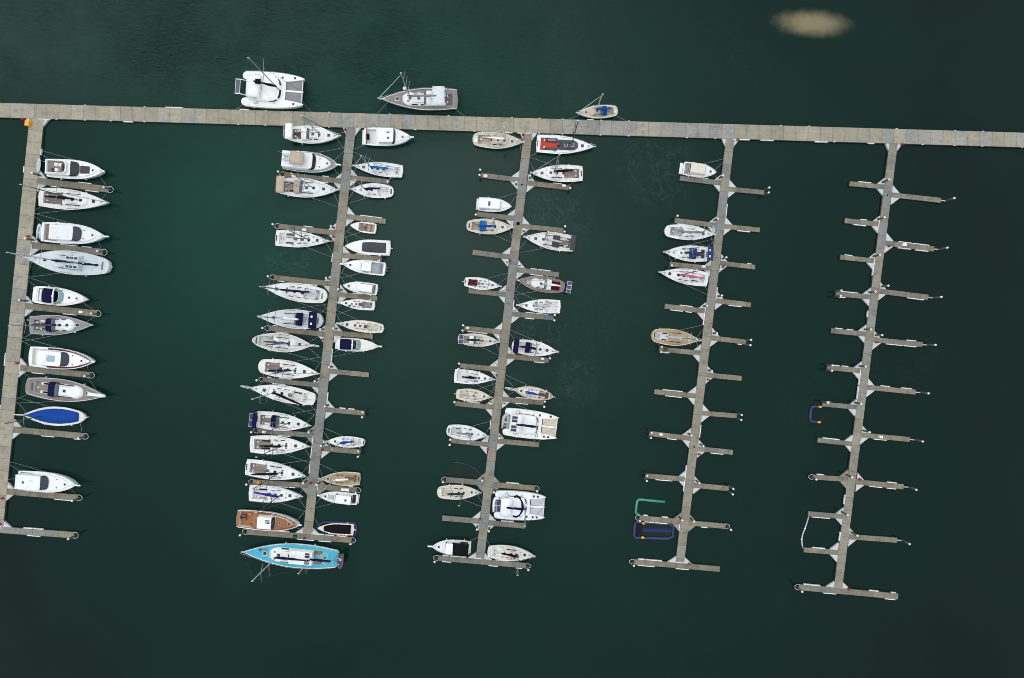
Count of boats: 67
